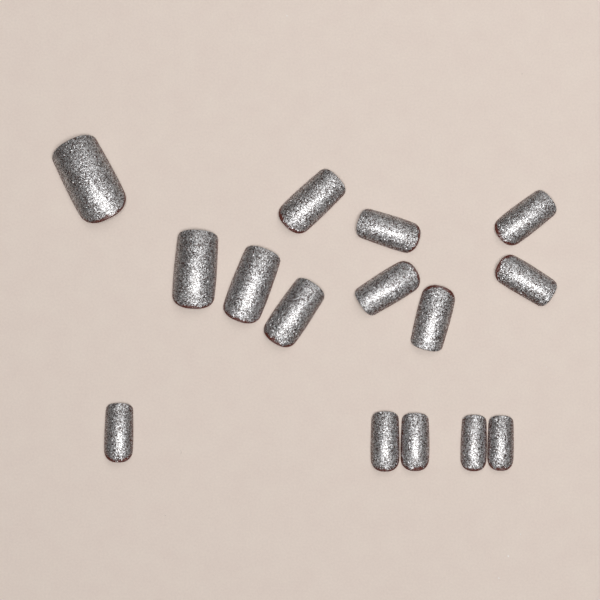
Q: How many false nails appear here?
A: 15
